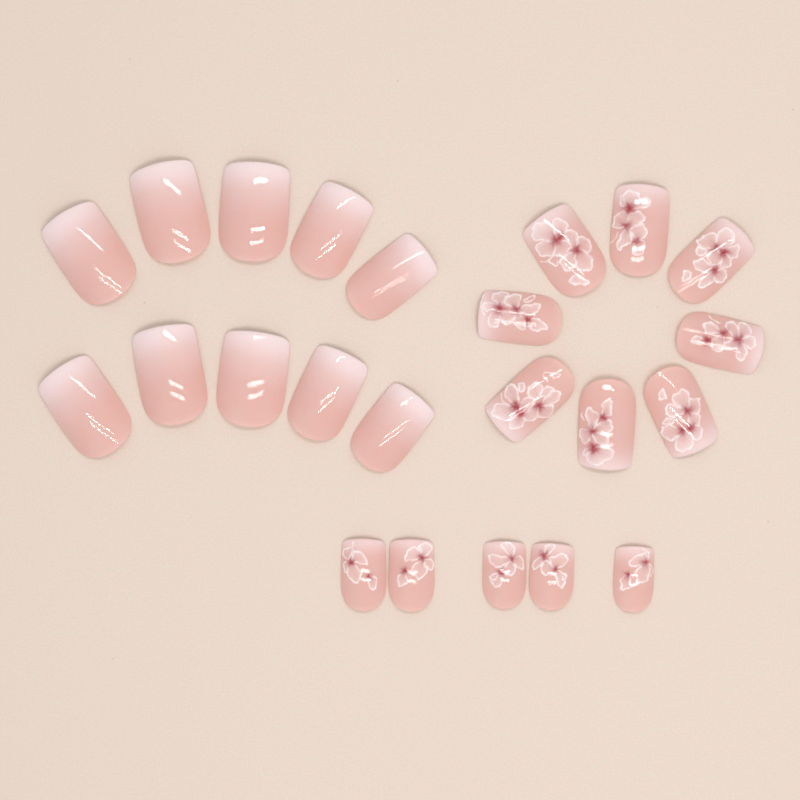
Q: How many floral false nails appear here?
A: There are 13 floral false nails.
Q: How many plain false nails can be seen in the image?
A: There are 10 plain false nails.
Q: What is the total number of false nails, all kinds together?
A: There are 23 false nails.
